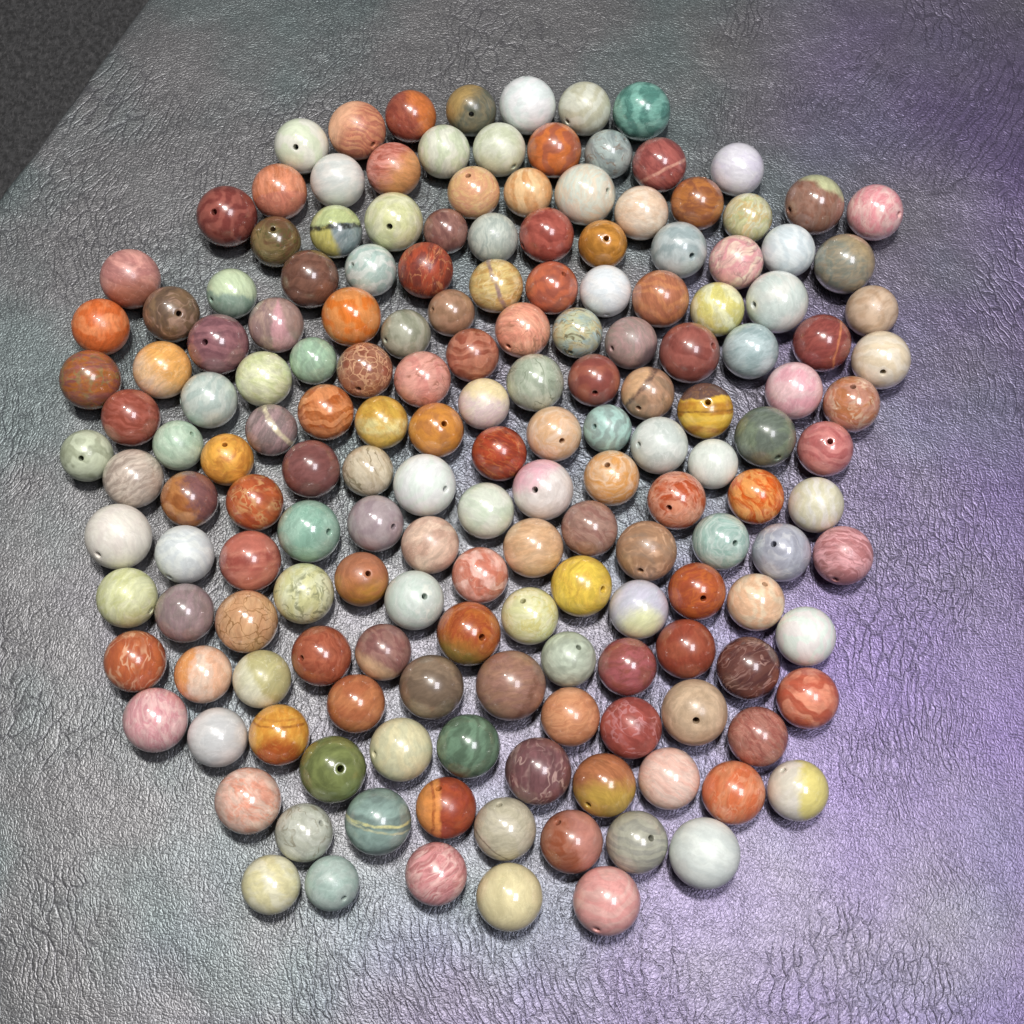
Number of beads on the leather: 171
